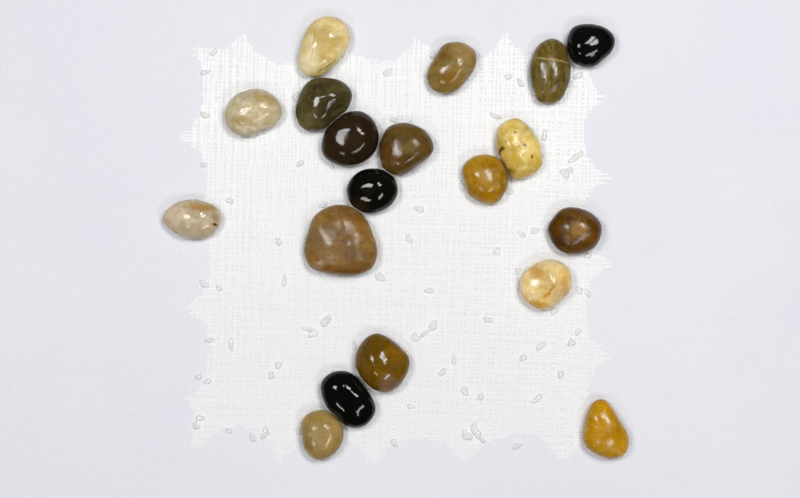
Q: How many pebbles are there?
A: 19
